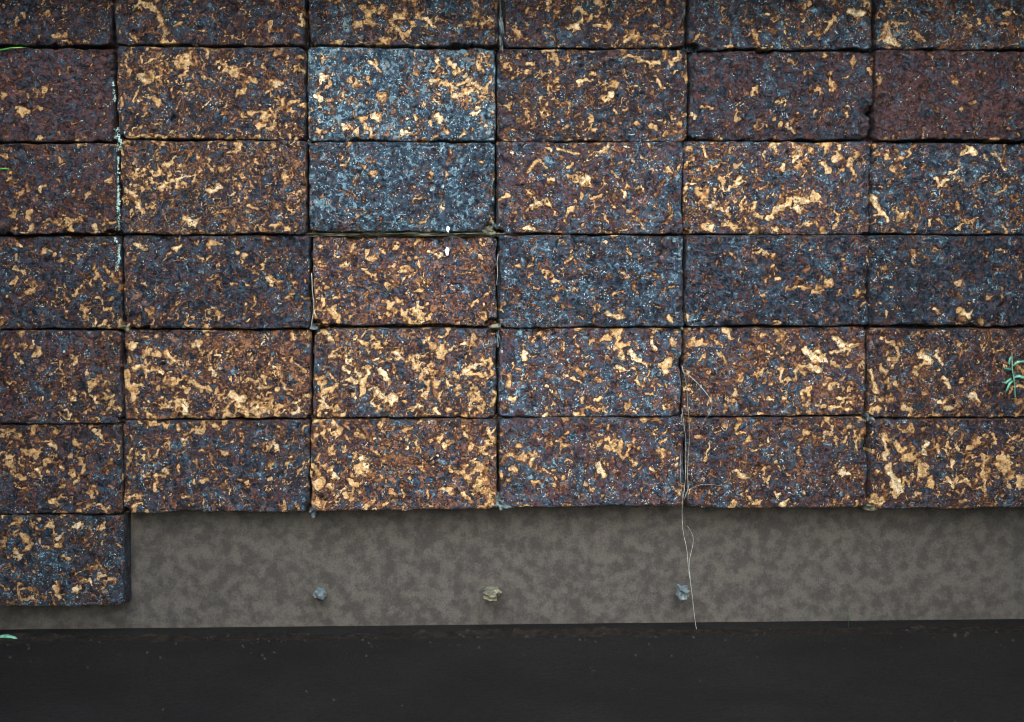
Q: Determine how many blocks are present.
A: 37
